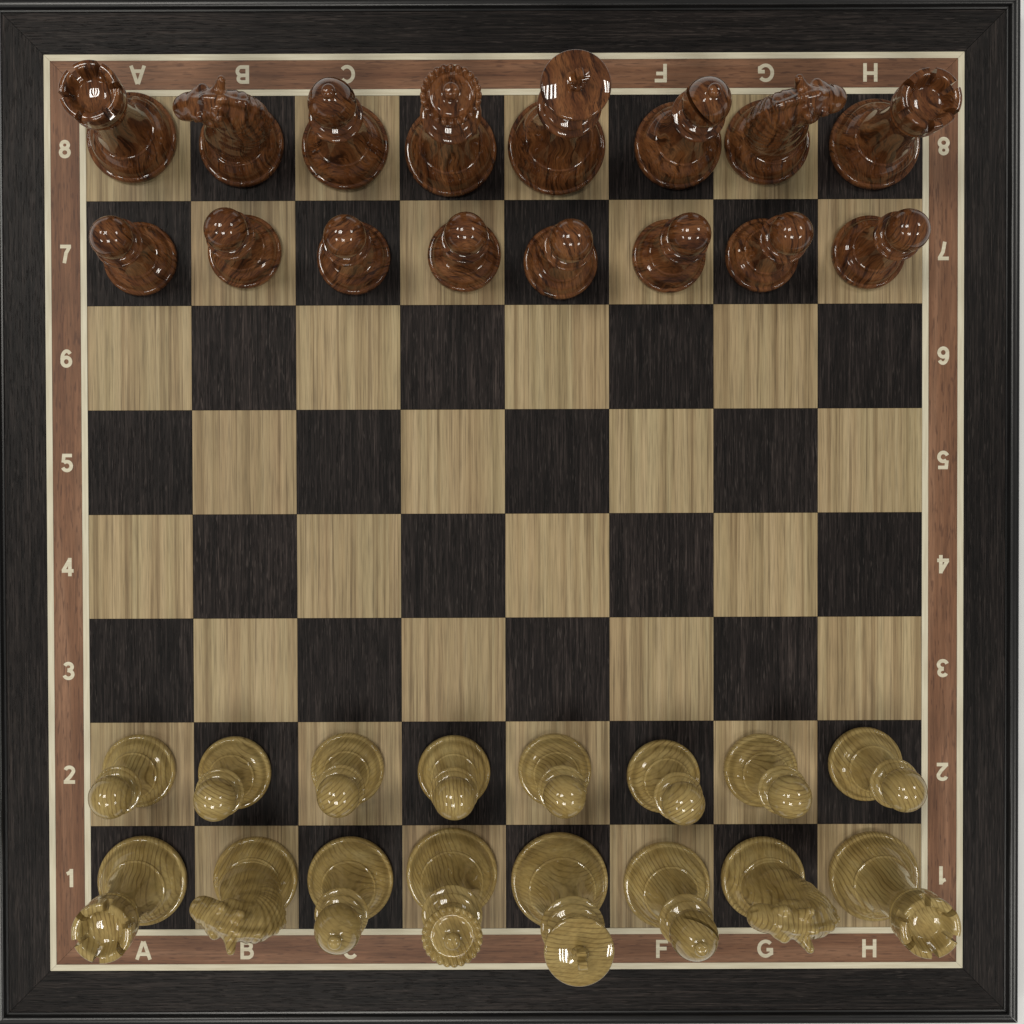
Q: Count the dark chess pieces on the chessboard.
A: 16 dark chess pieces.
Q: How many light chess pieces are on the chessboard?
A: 16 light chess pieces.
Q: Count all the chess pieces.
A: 32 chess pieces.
